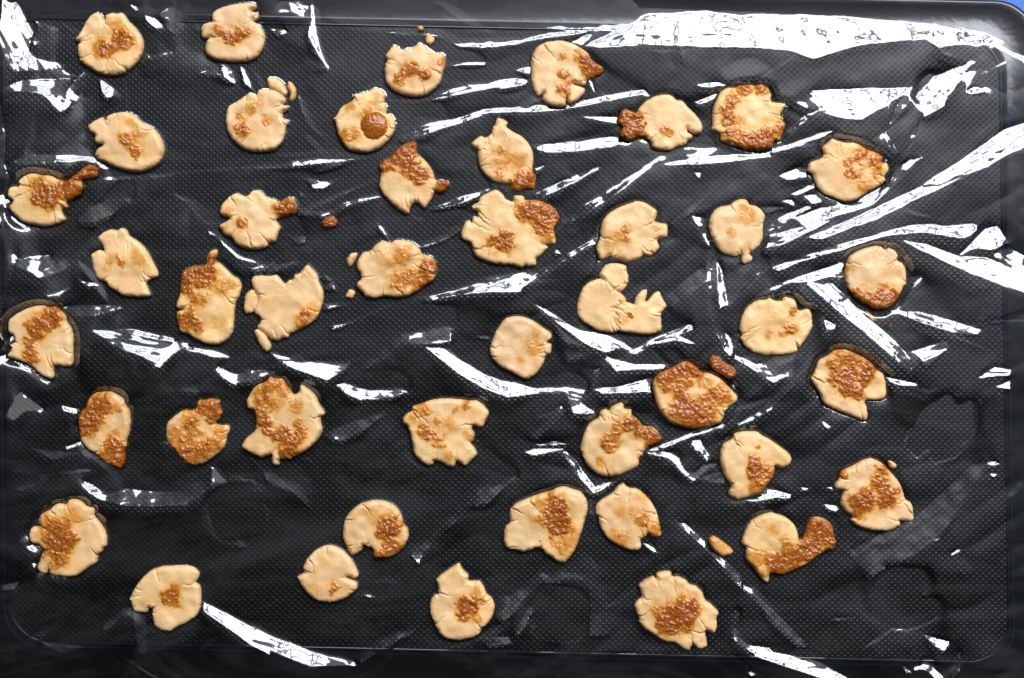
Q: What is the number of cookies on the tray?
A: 44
